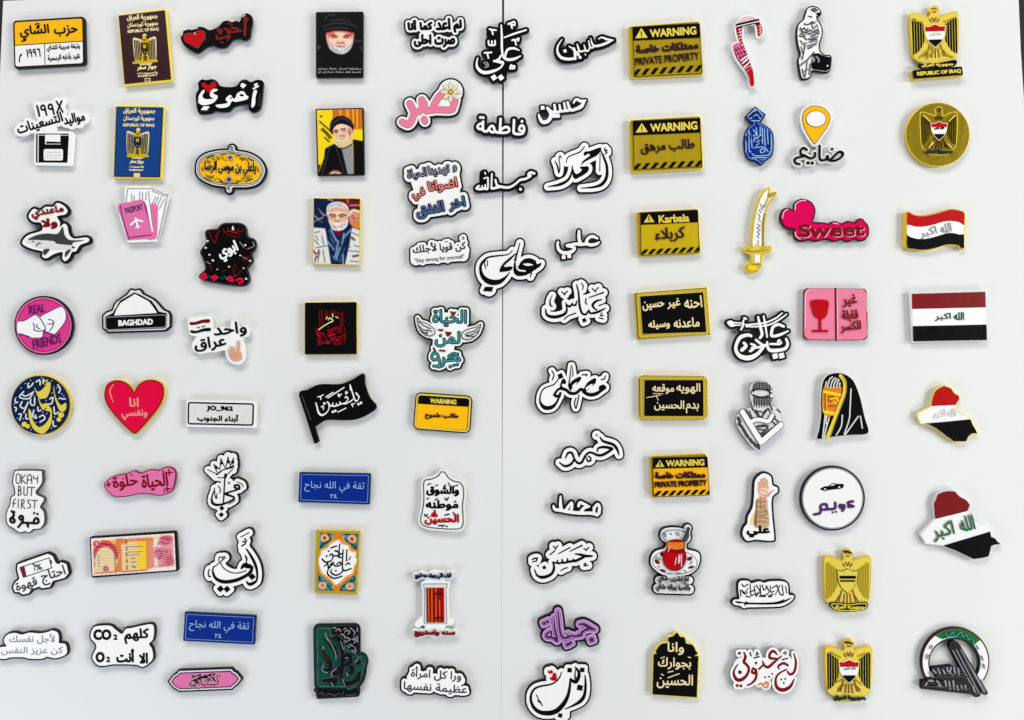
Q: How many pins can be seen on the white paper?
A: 89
